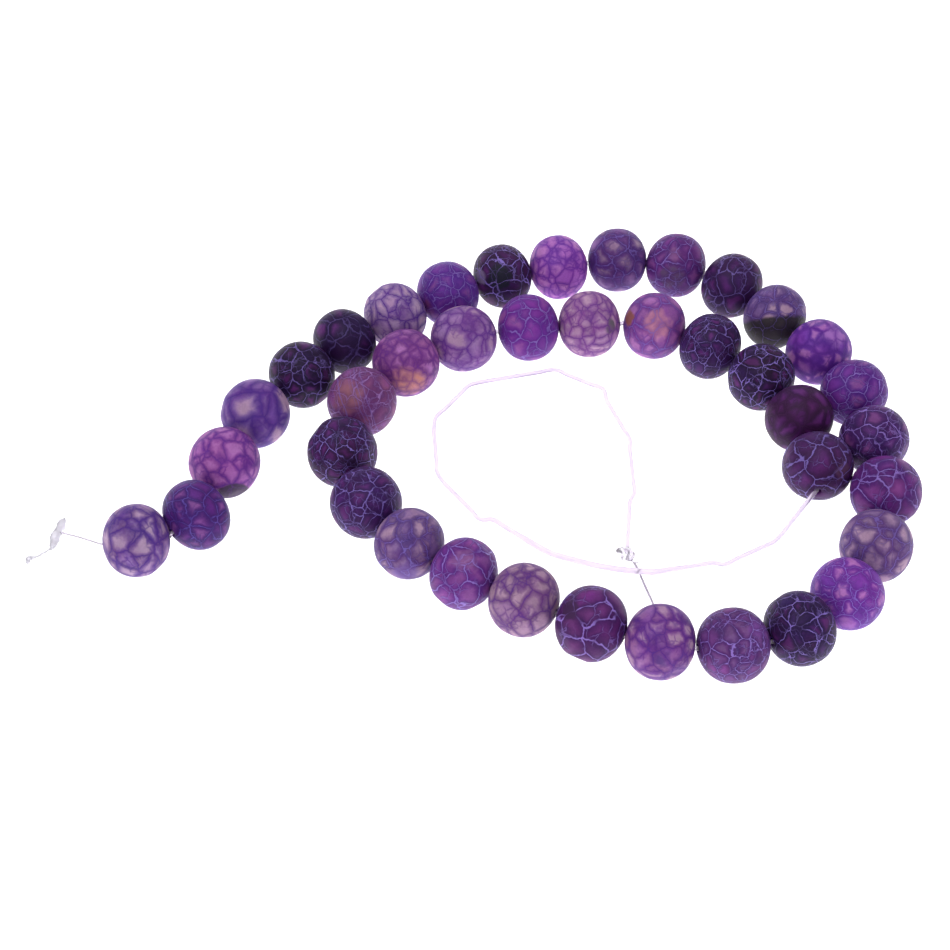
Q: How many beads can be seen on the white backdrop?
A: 39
